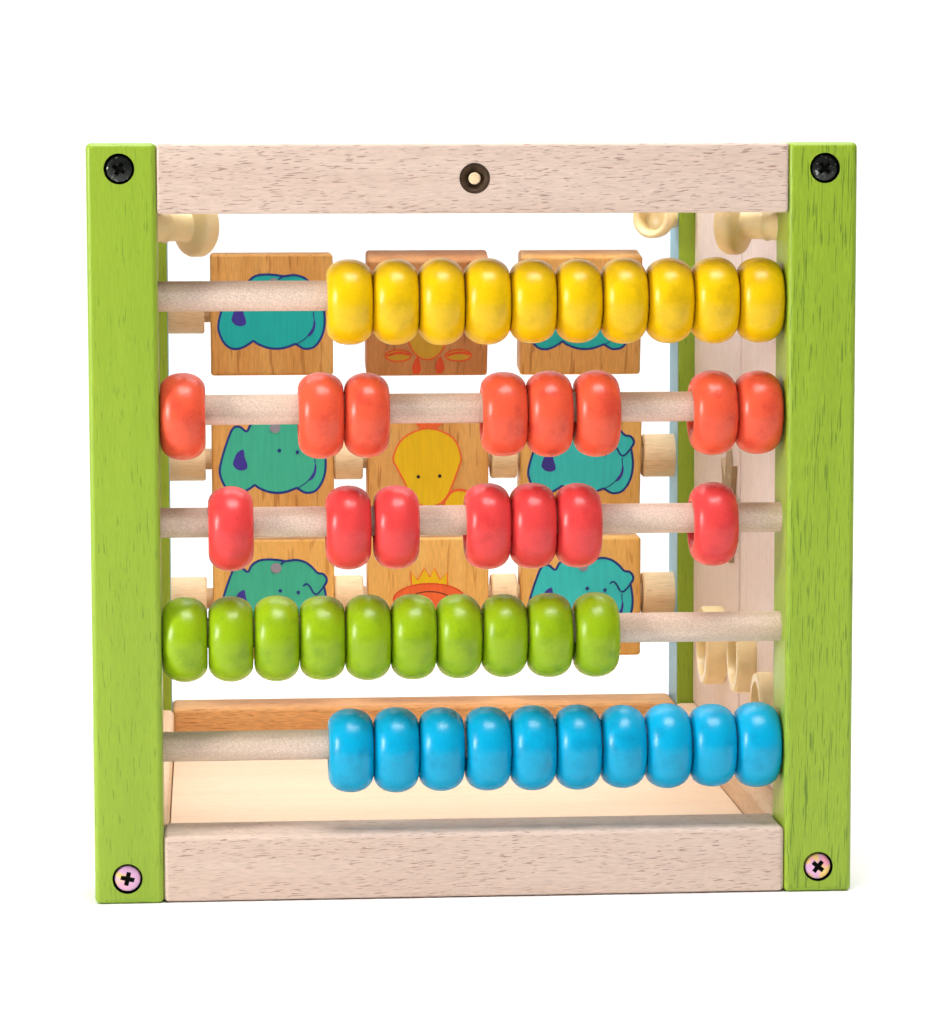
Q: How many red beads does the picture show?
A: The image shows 15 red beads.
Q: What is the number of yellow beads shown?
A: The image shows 10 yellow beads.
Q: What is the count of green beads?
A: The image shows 10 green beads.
